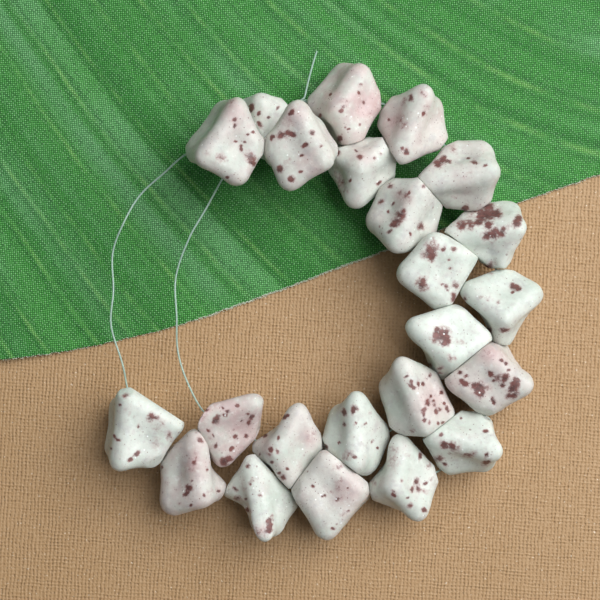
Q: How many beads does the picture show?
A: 23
